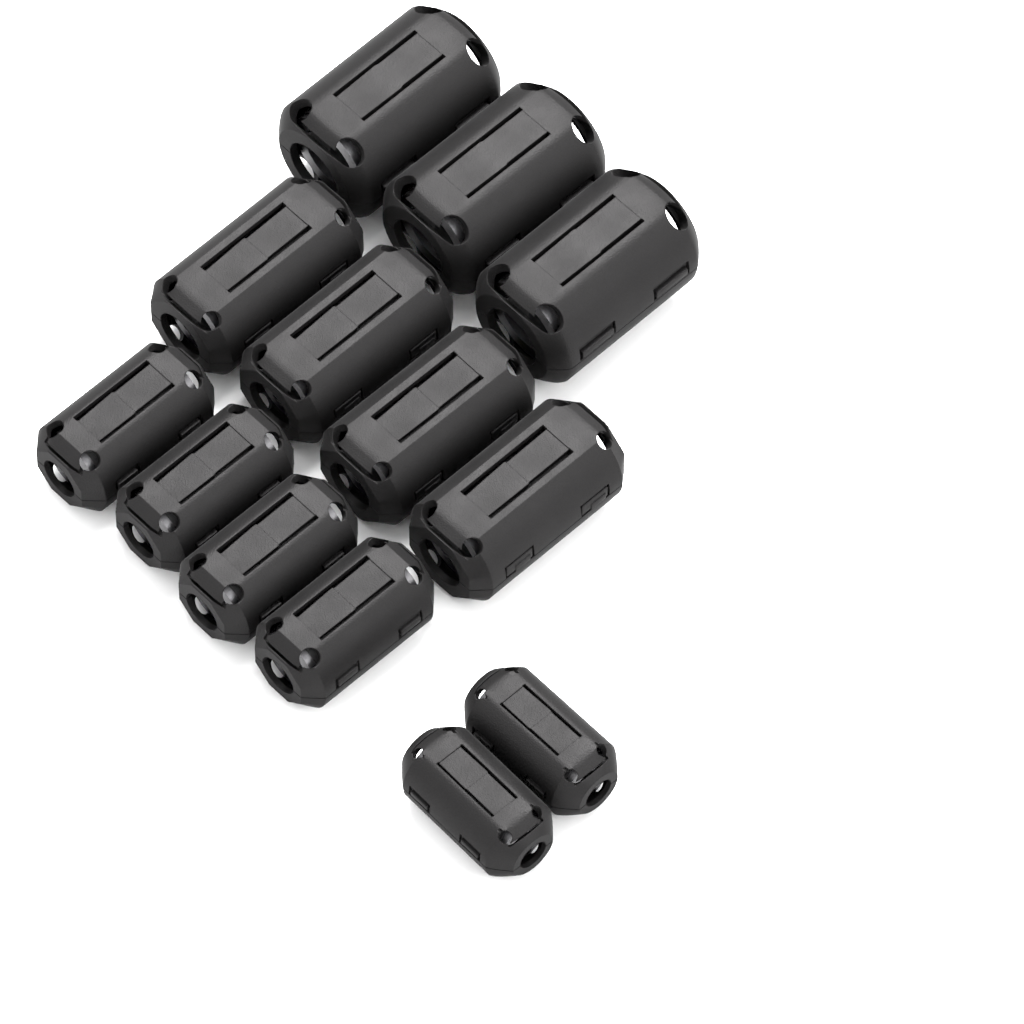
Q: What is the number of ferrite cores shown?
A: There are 13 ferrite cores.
